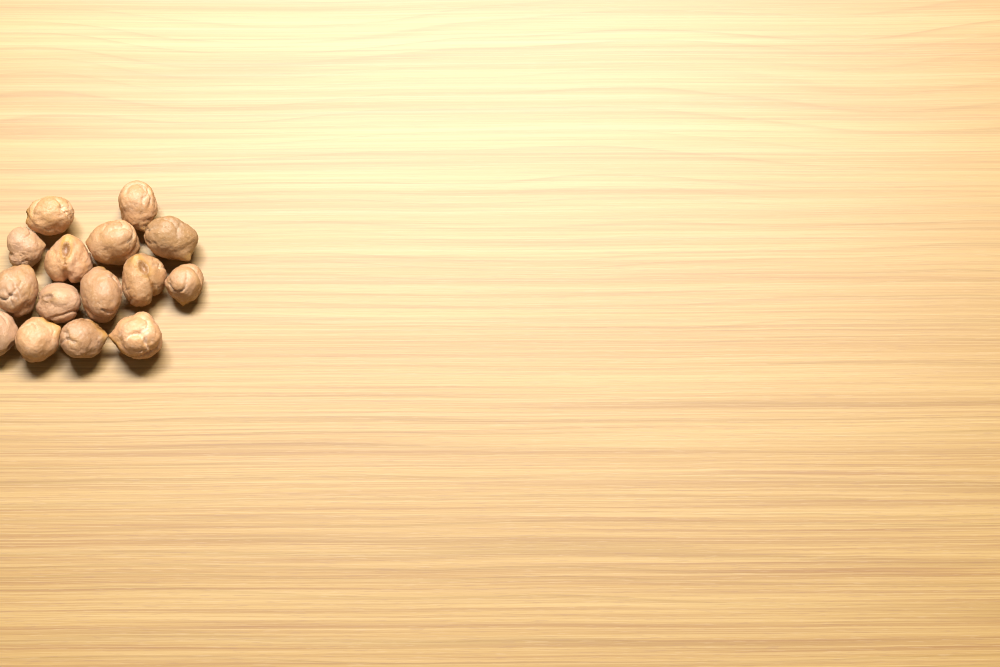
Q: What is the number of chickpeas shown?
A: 15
